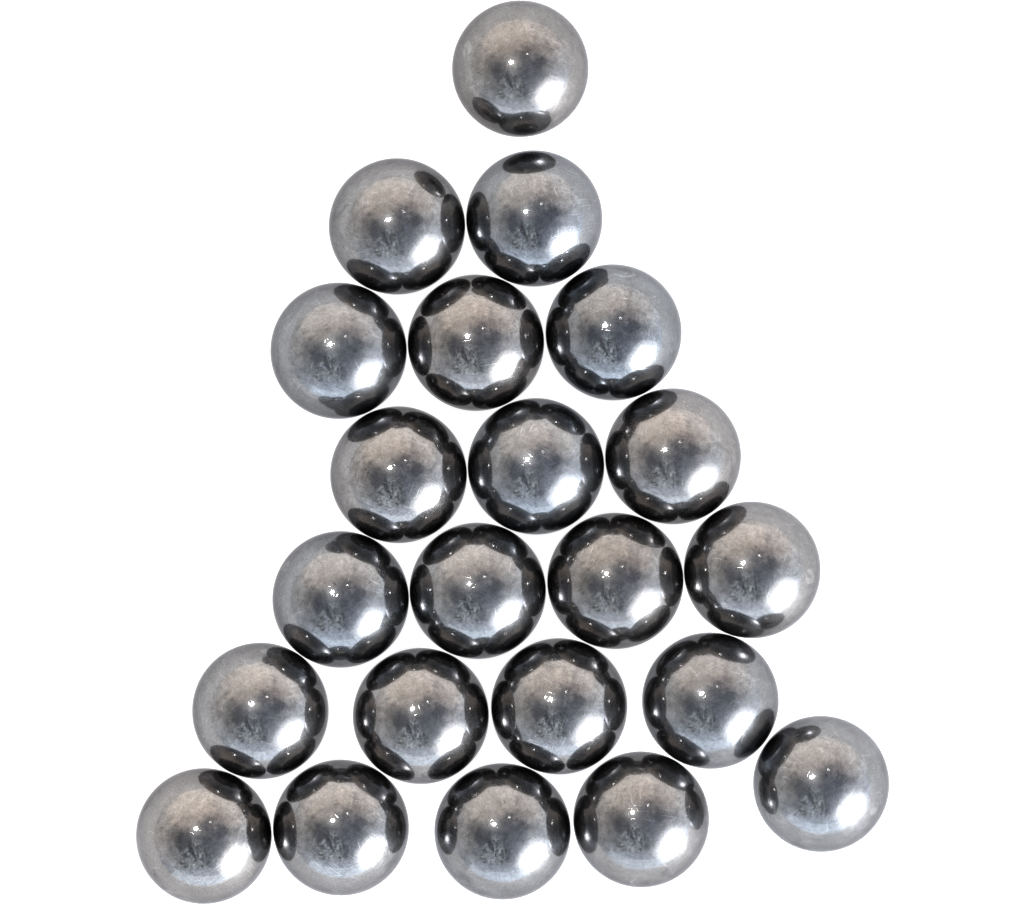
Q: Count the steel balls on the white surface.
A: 22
